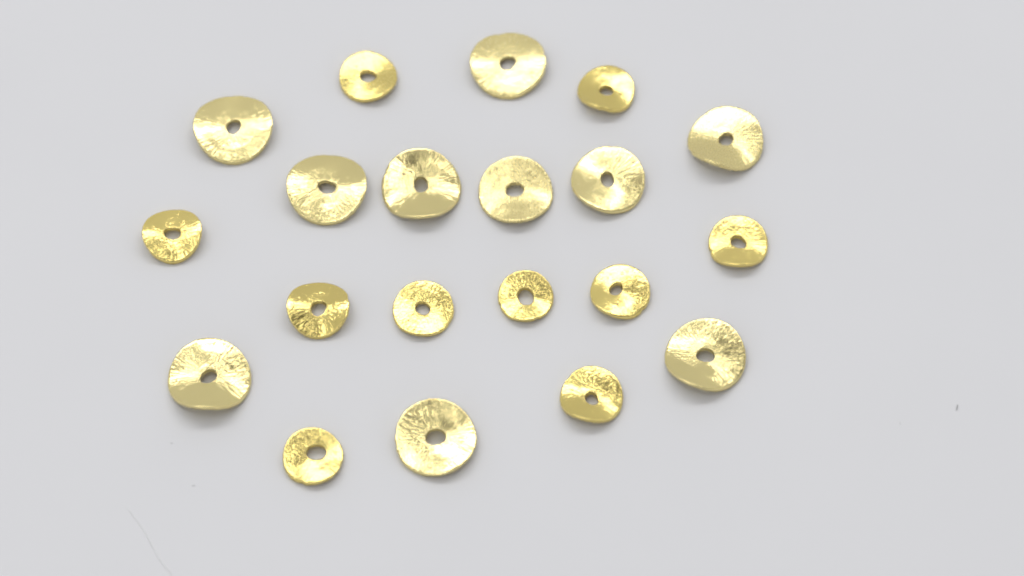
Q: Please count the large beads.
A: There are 10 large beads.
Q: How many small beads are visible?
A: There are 10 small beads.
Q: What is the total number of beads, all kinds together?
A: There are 20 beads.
